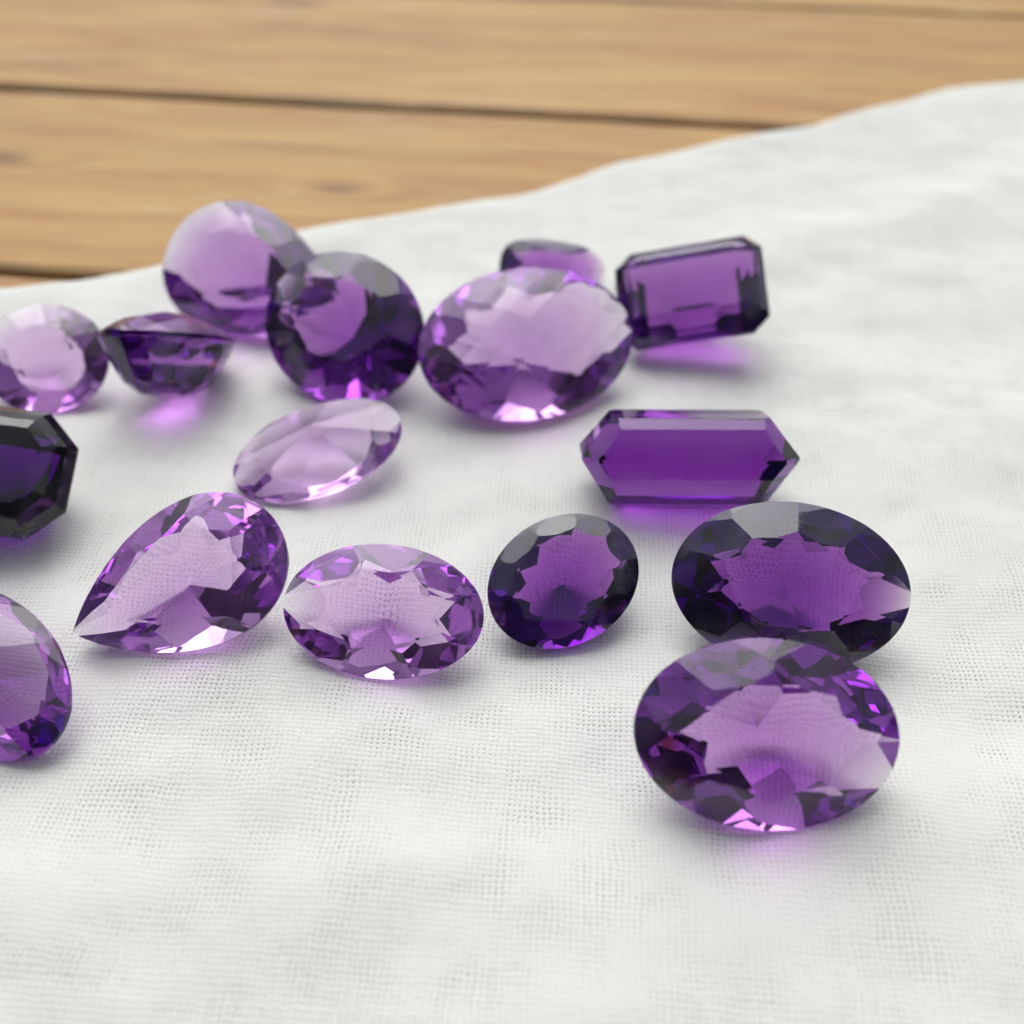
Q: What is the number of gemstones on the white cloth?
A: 16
